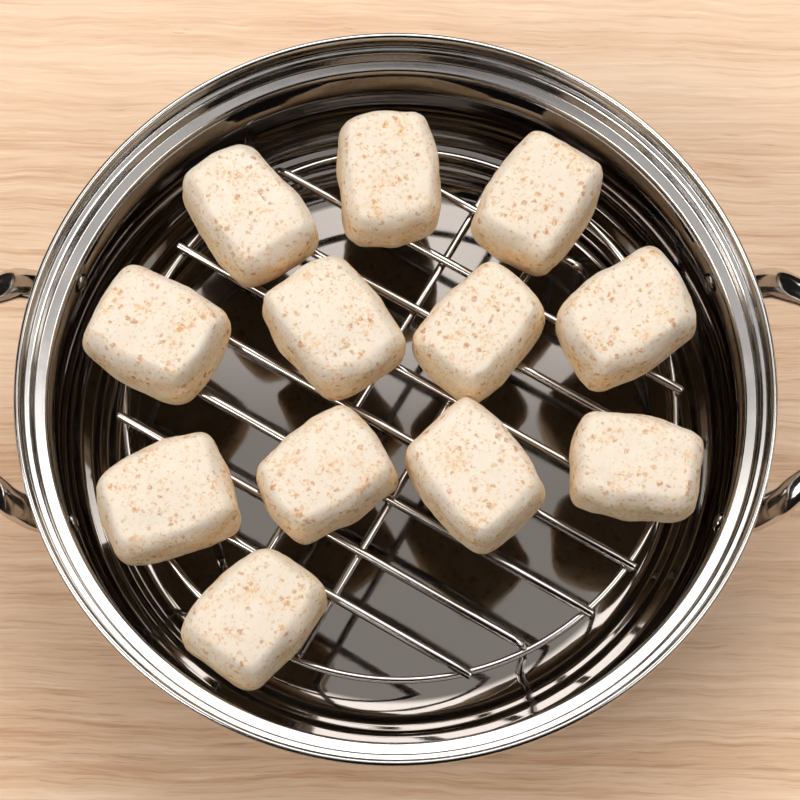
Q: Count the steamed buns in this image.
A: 12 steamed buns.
